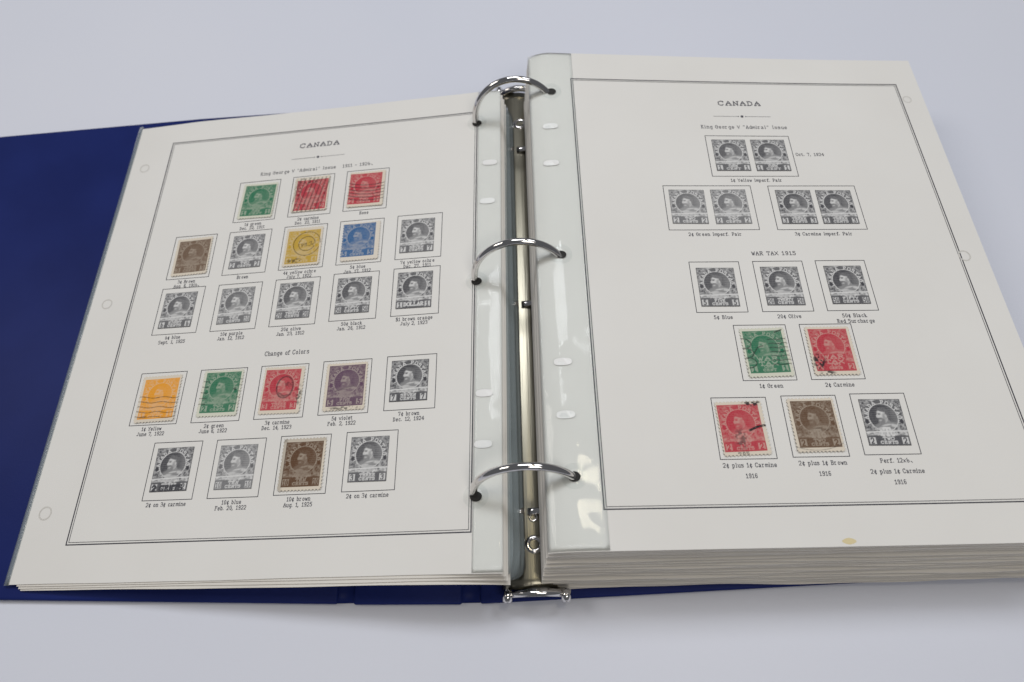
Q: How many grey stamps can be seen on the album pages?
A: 21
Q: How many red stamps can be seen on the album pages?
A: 5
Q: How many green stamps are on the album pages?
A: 3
